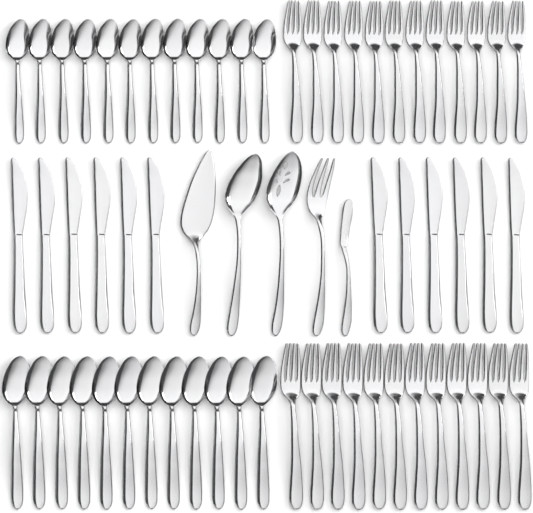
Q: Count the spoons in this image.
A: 26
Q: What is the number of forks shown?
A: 25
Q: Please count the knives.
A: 13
